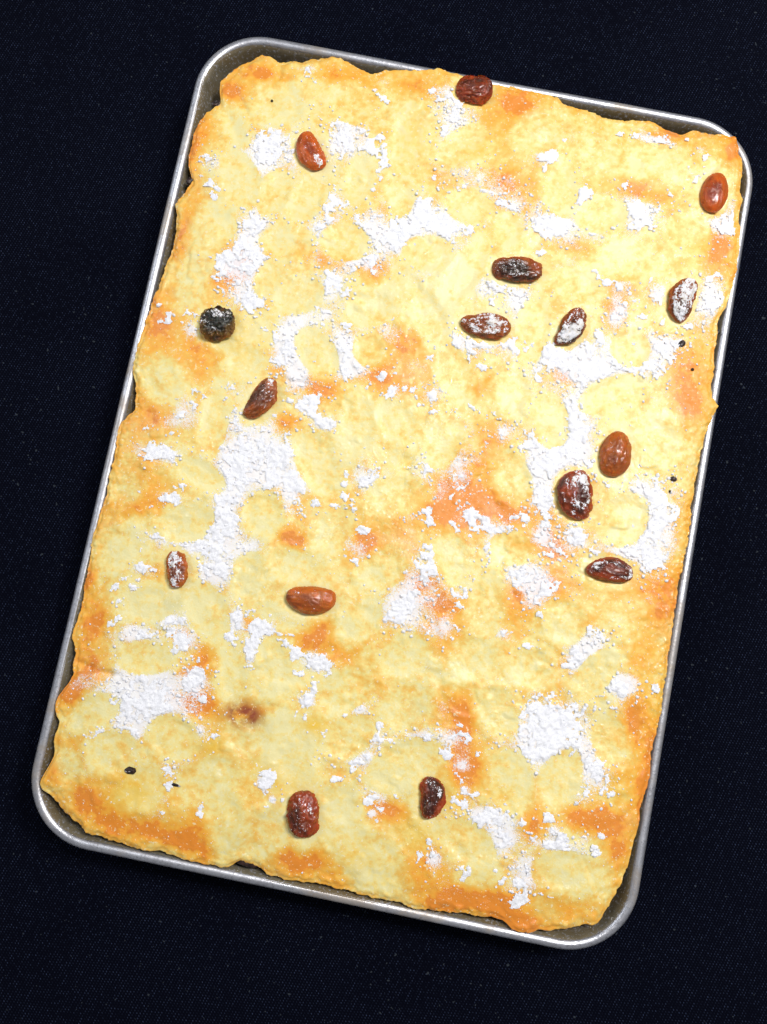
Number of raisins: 16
